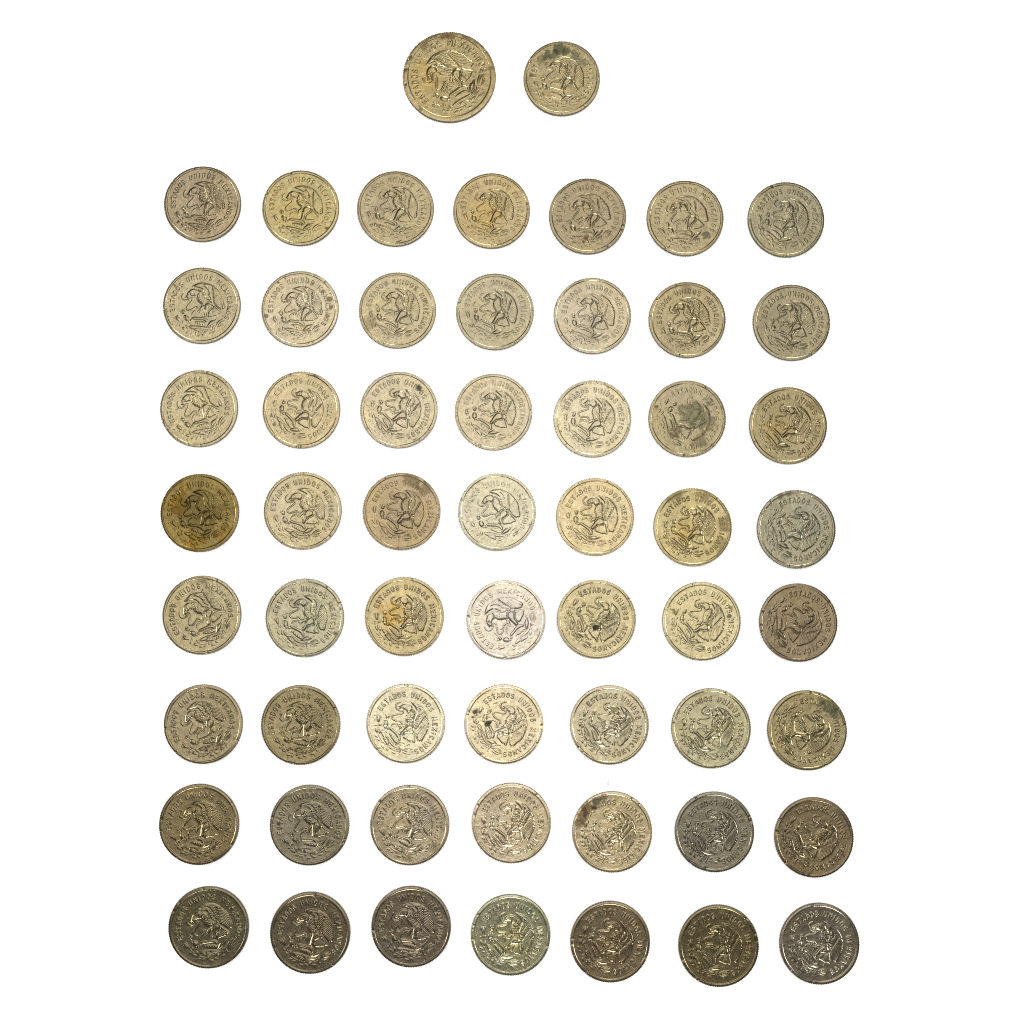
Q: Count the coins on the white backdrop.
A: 58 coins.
